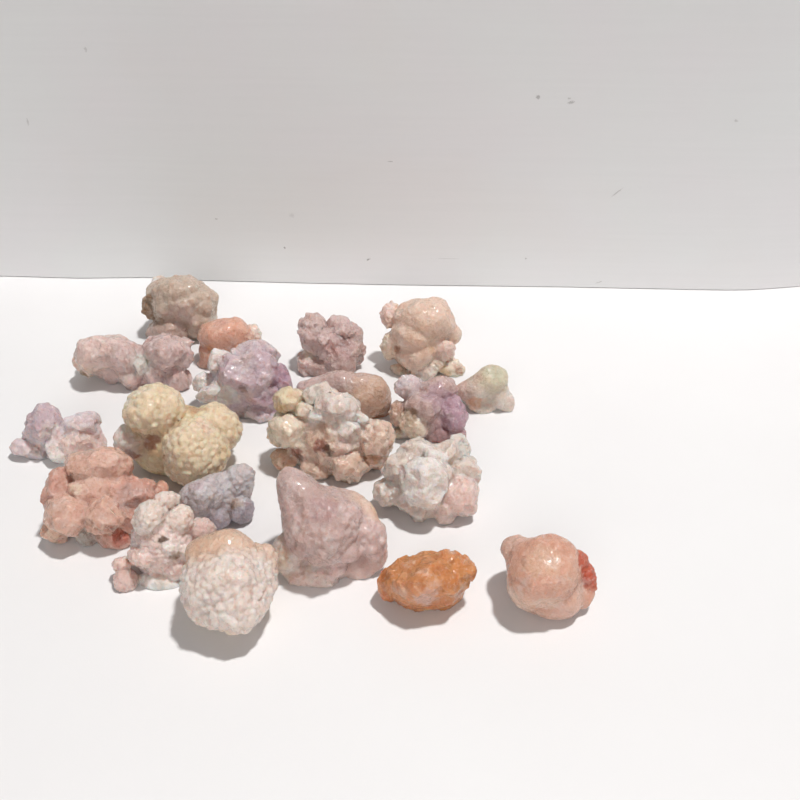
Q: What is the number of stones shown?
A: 20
